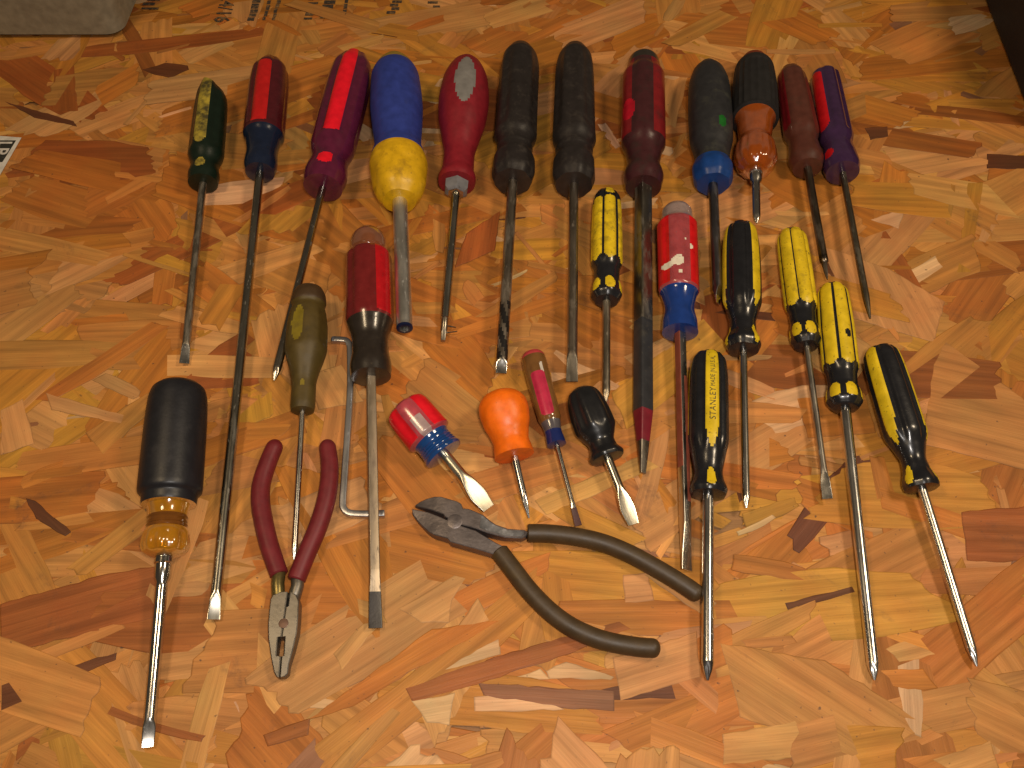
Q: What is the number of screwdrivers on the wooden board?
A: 26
